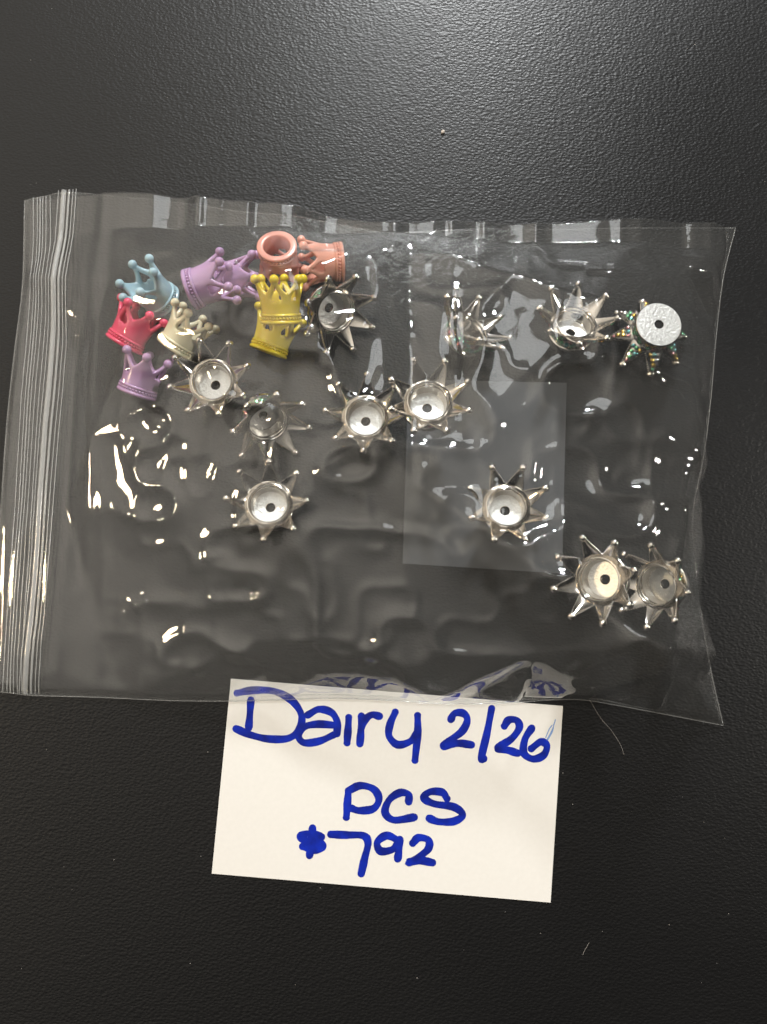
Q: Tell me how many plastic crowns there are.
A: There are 10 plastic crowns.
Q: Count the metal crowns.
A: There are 12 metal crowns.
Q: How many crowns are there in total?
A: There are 22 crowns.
